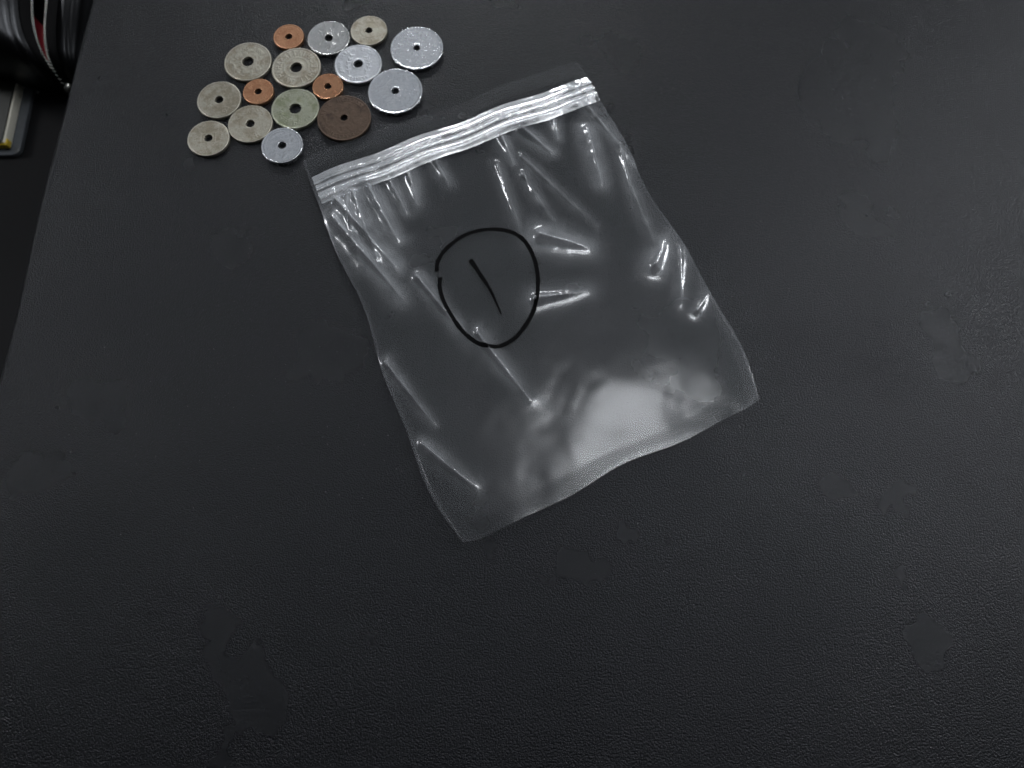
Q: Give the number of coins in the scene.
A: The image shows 16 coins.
